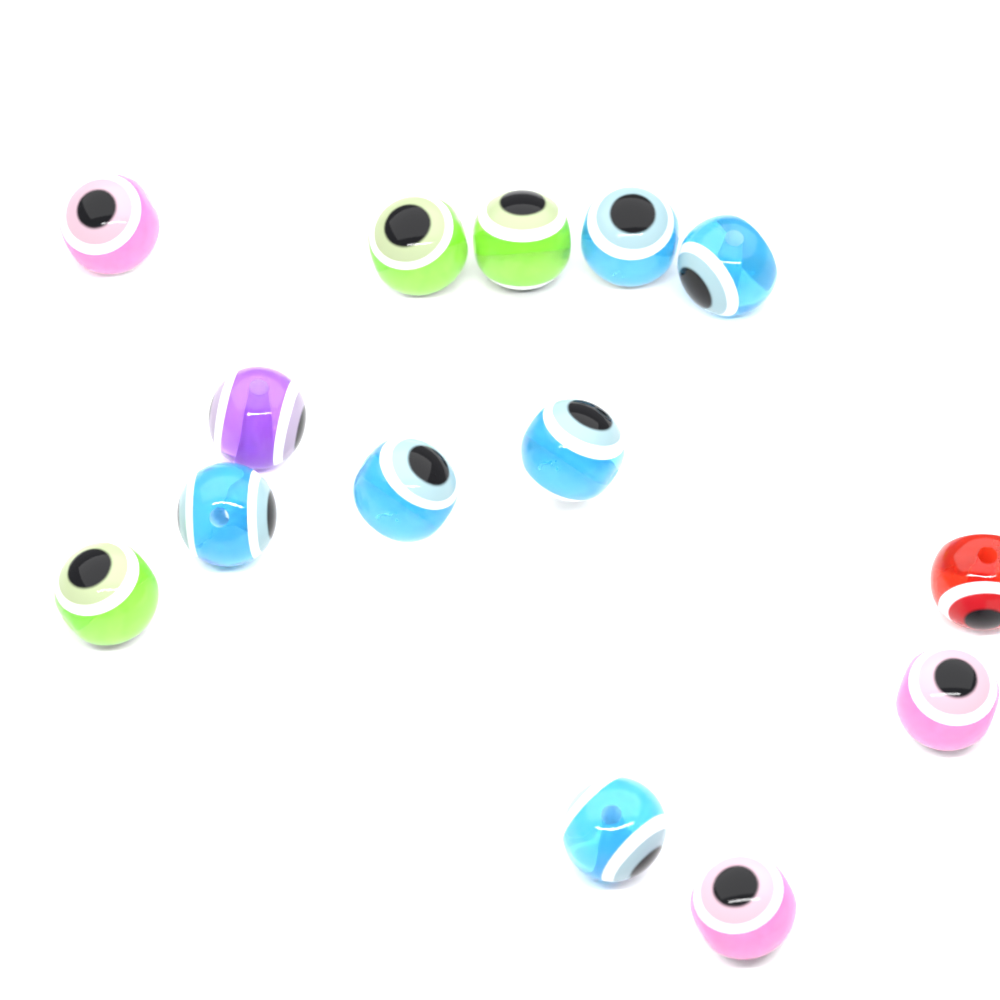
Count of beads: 14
